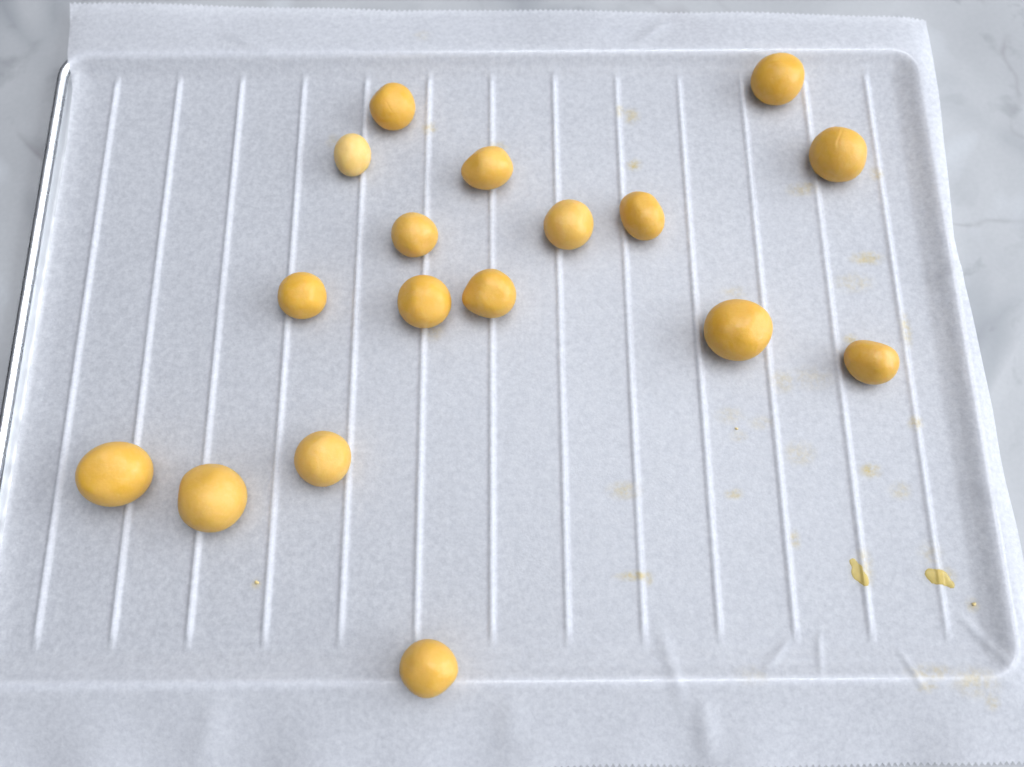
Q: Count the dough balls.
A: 17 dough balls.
